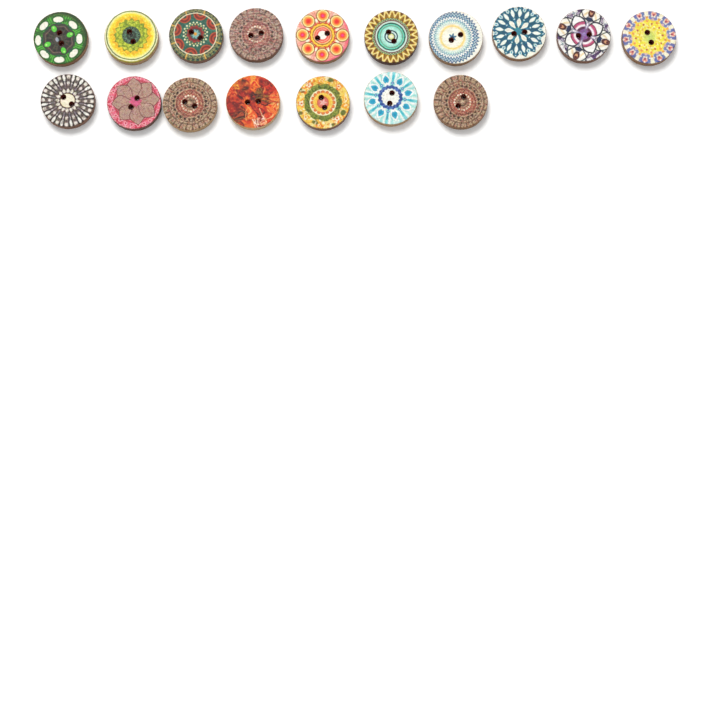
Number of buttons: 17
